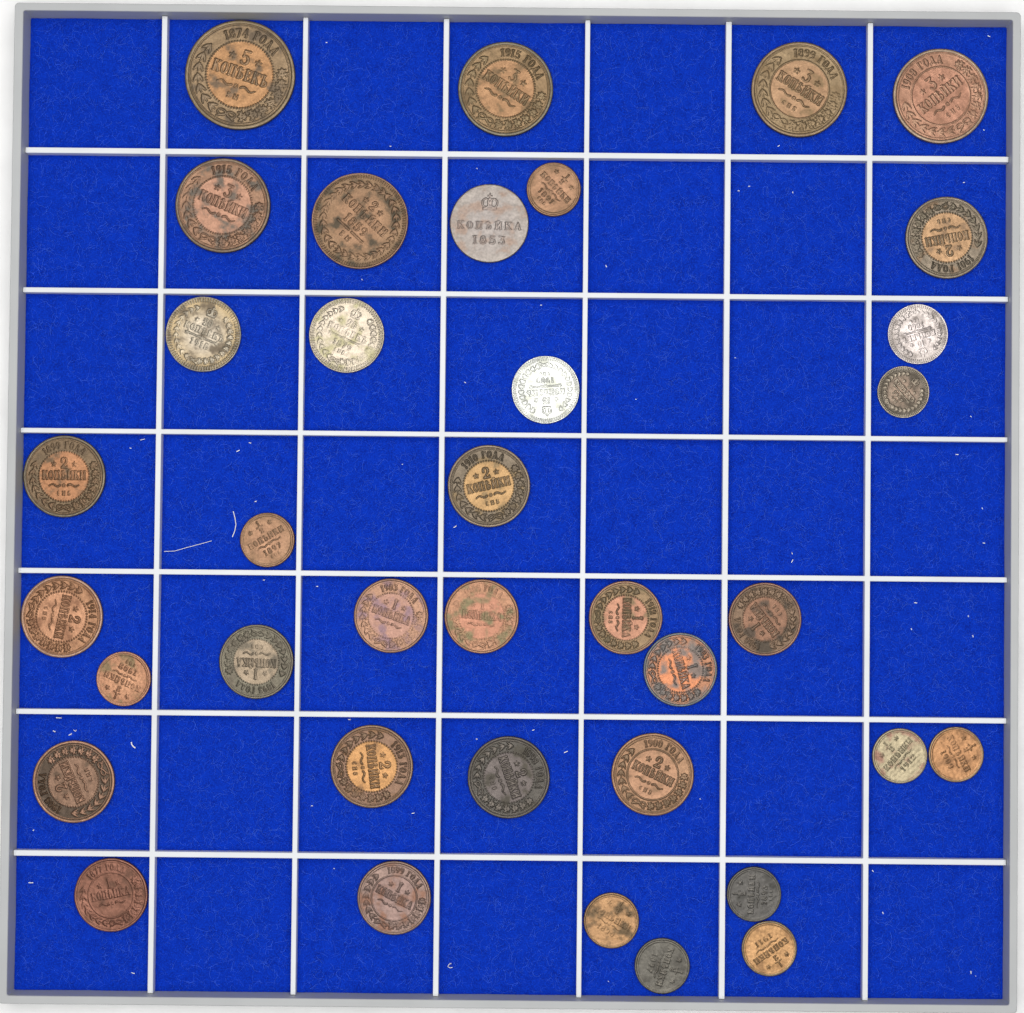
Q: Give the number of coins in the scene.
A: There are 37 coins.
